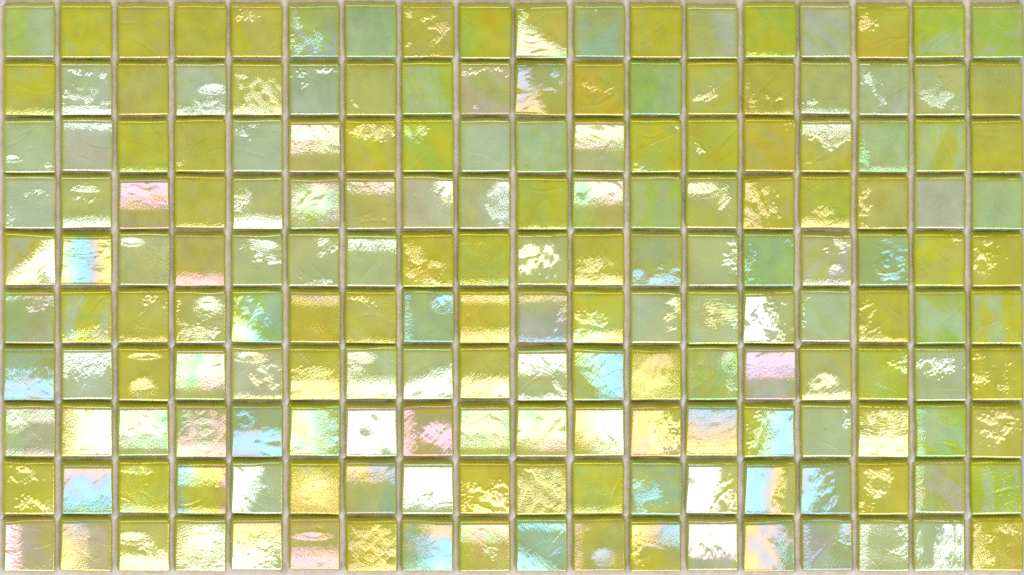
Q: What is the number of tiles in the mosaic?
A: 180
